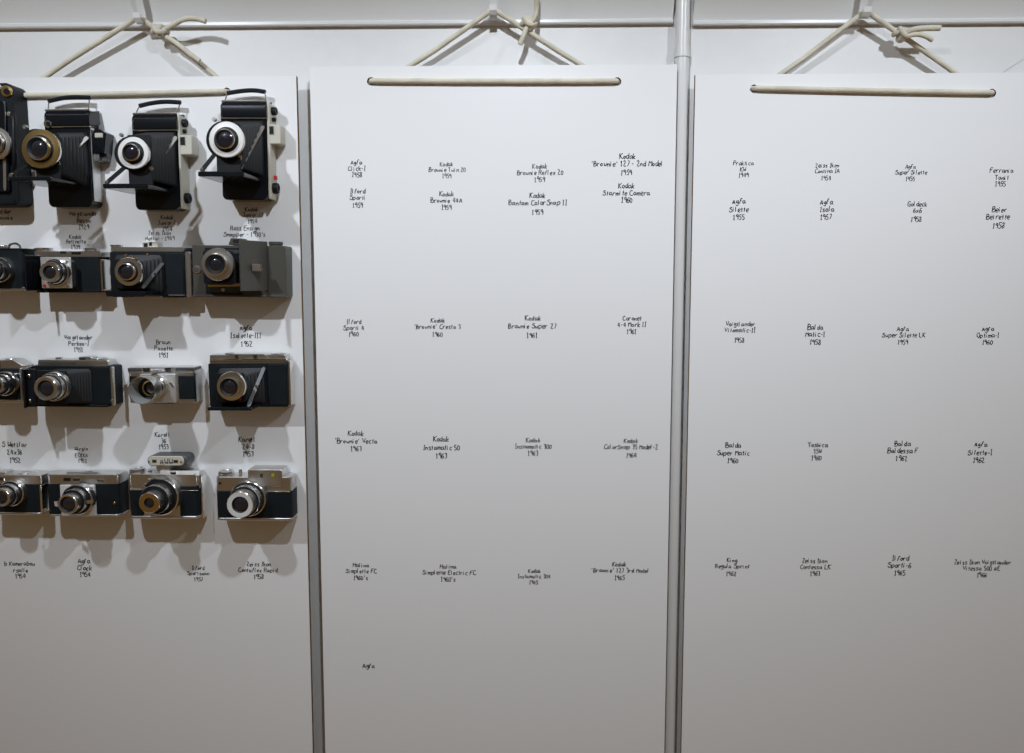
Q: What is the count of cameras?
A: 16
